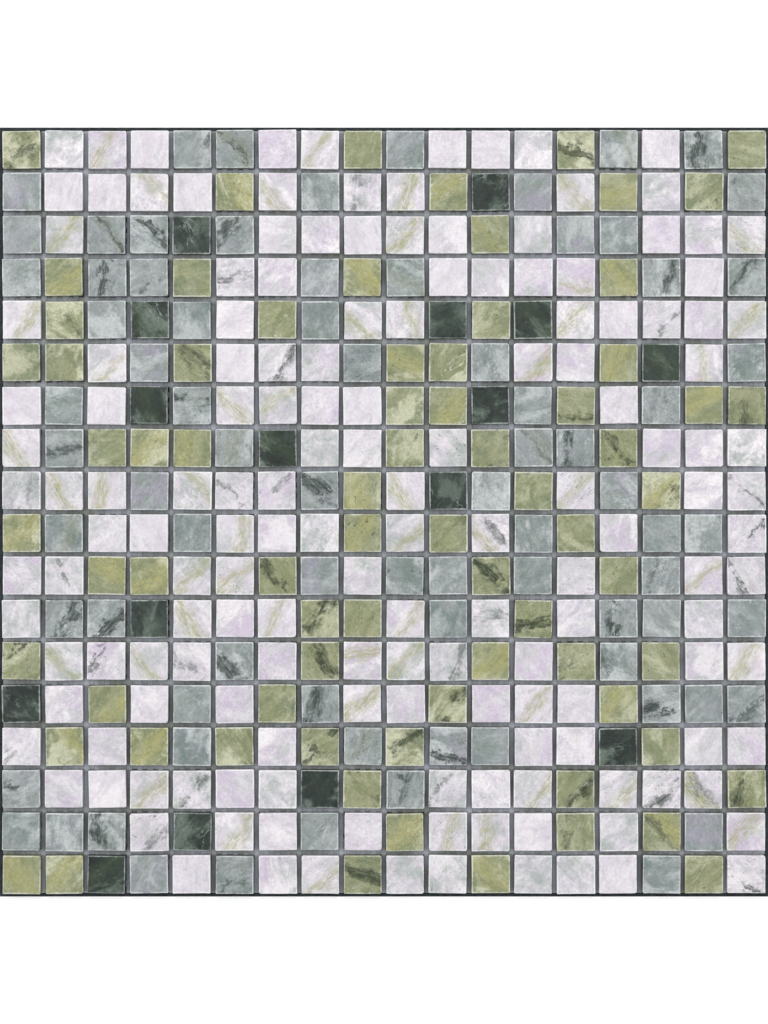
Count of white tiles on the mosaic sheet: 156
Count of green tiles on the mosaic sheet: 74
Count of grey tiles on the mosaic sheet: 78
